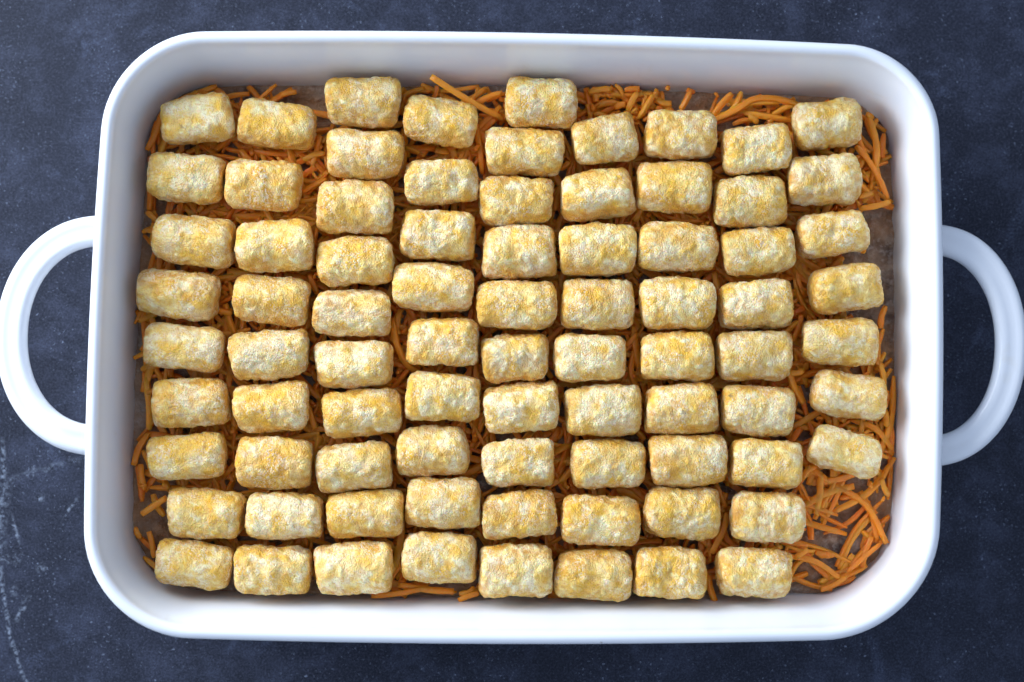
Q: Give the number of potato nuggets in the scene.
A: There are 81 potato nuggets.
